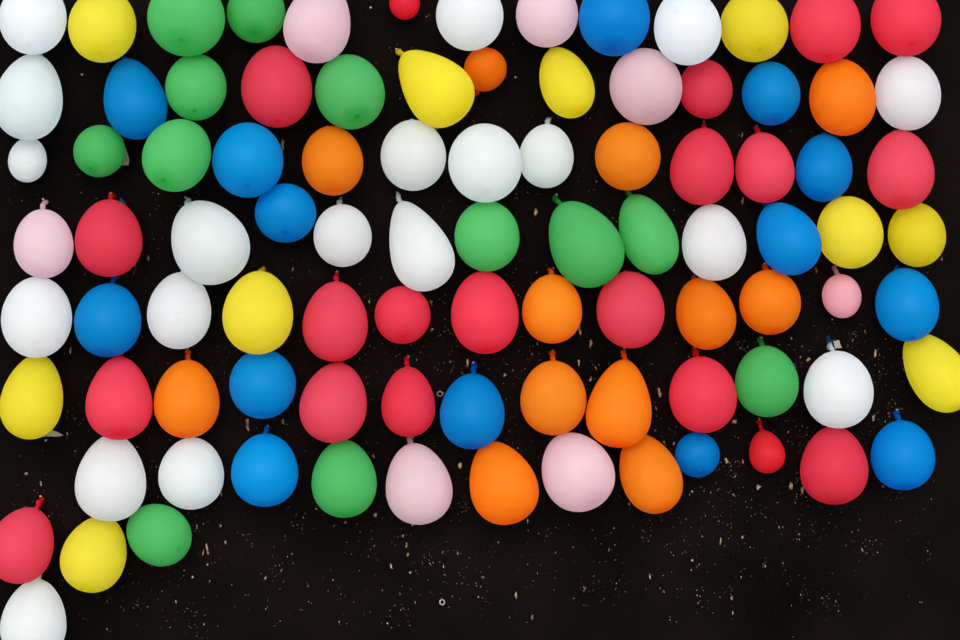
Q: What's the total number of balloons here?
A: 94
